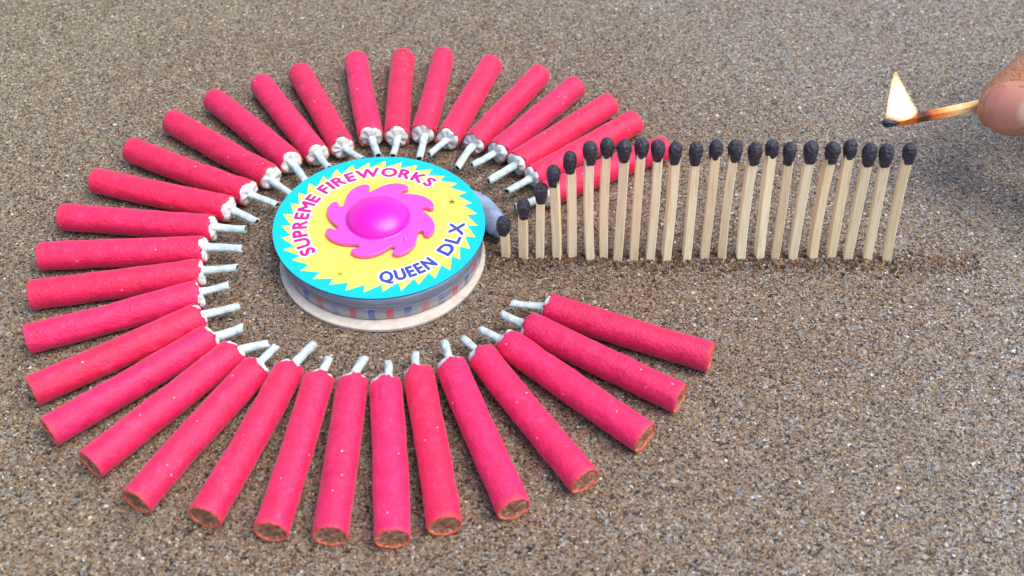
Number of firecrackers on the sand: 33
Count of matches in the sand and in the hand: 24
